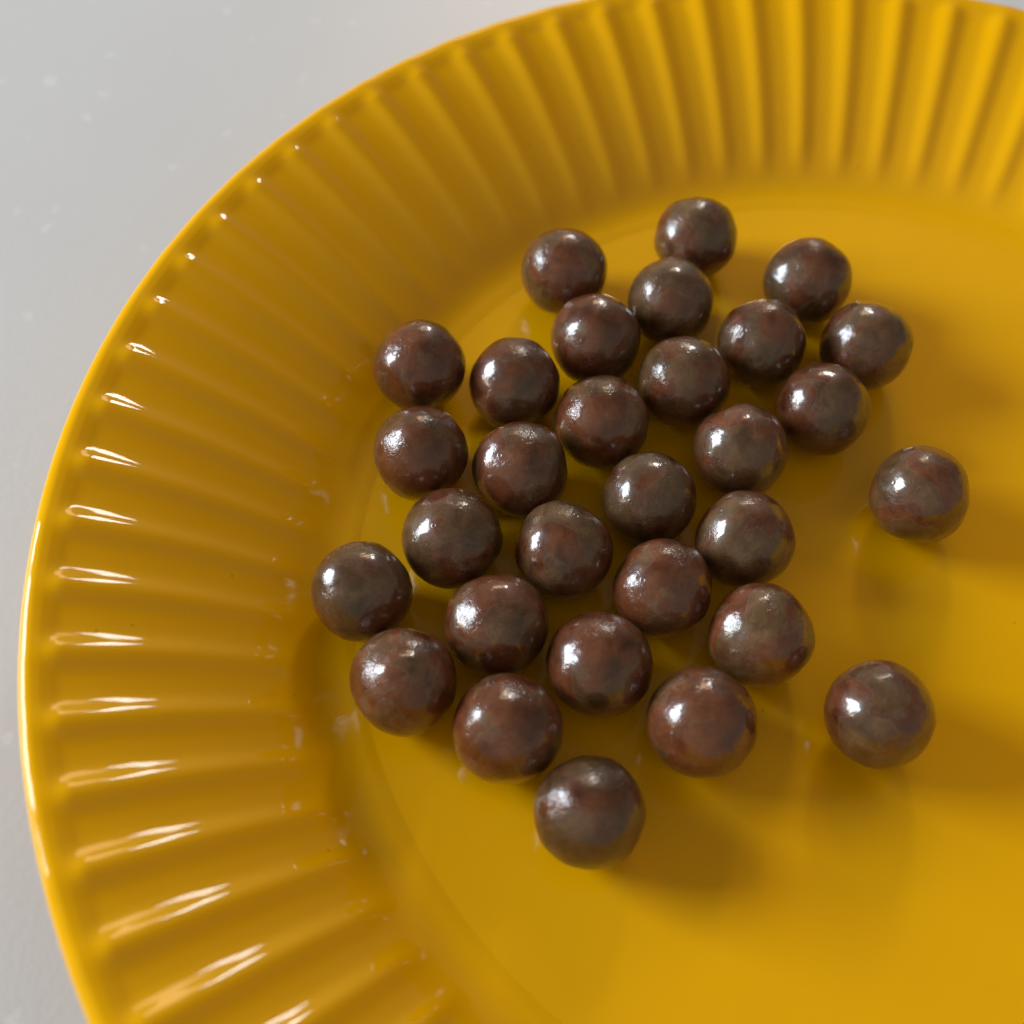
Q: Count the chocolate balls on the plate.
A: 30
